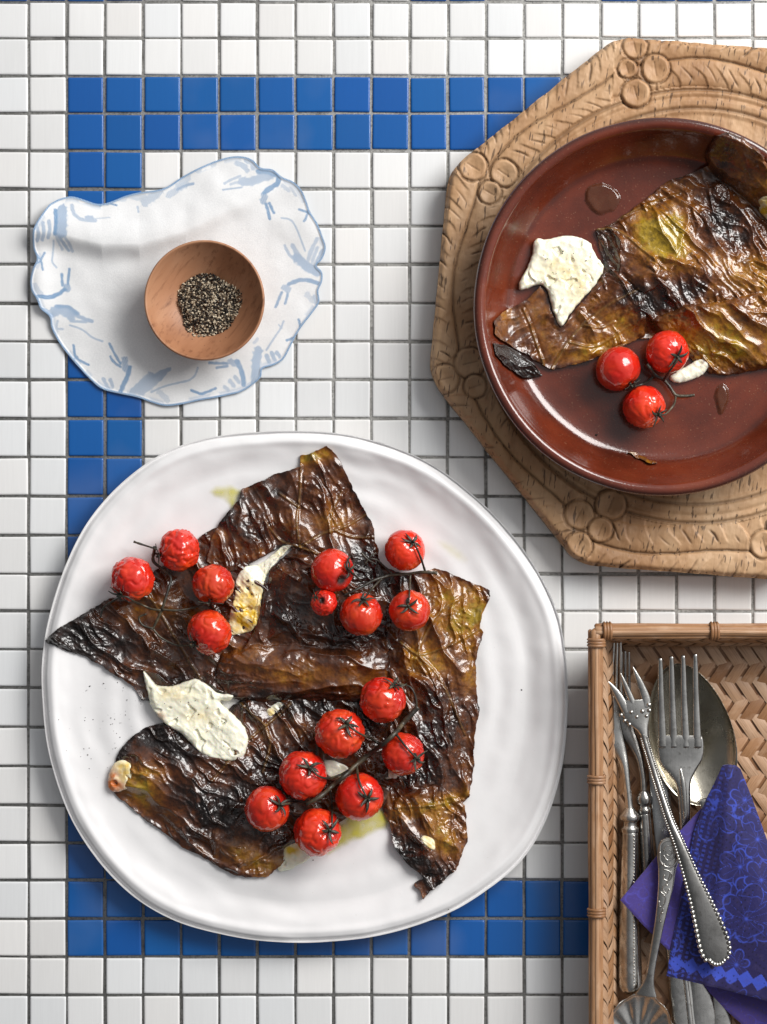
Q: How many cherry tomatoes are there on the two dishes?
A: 19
